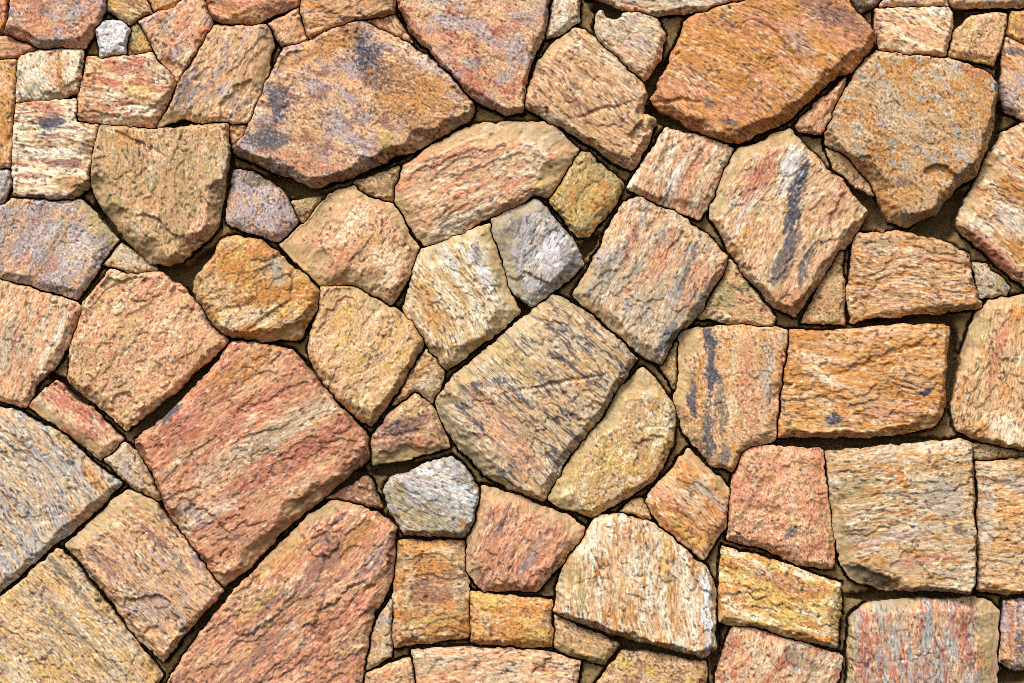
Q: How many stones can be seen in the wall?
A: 95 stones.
